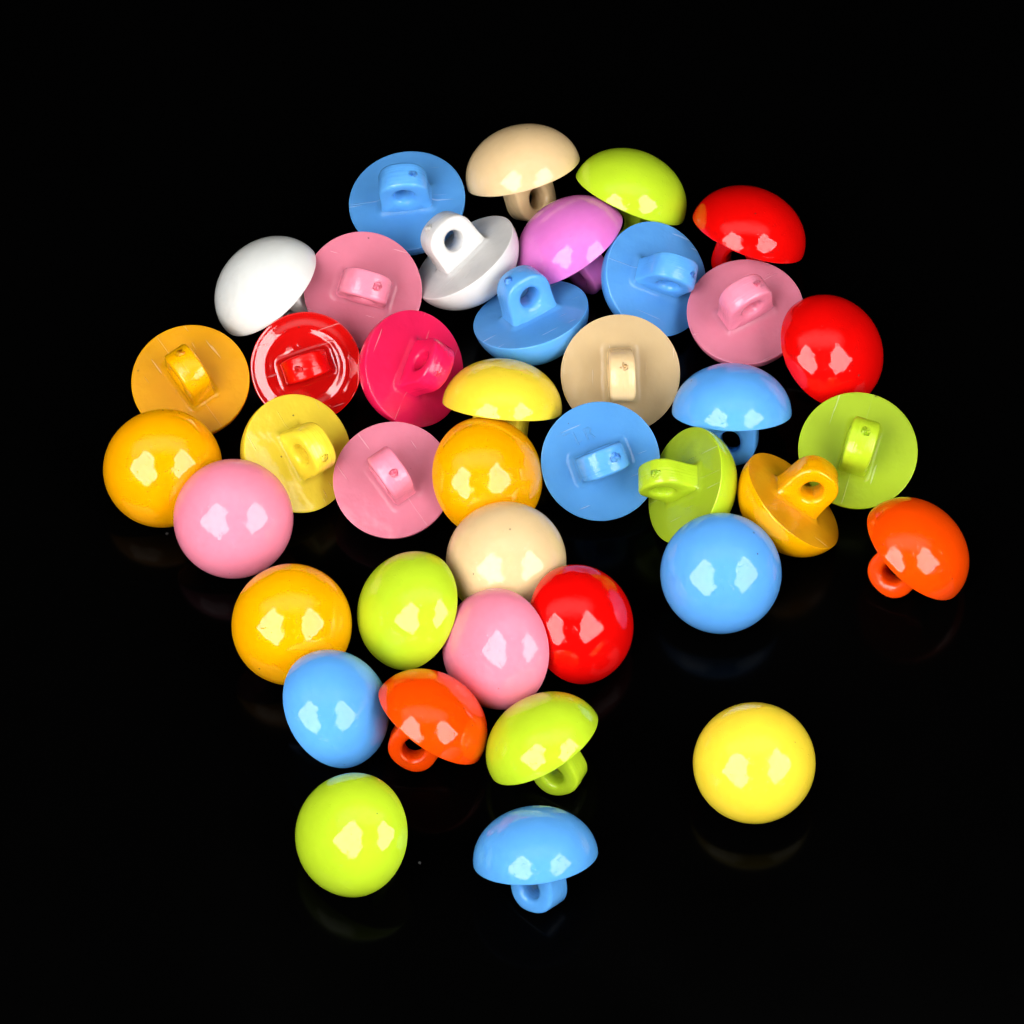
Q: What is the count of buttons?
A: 40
